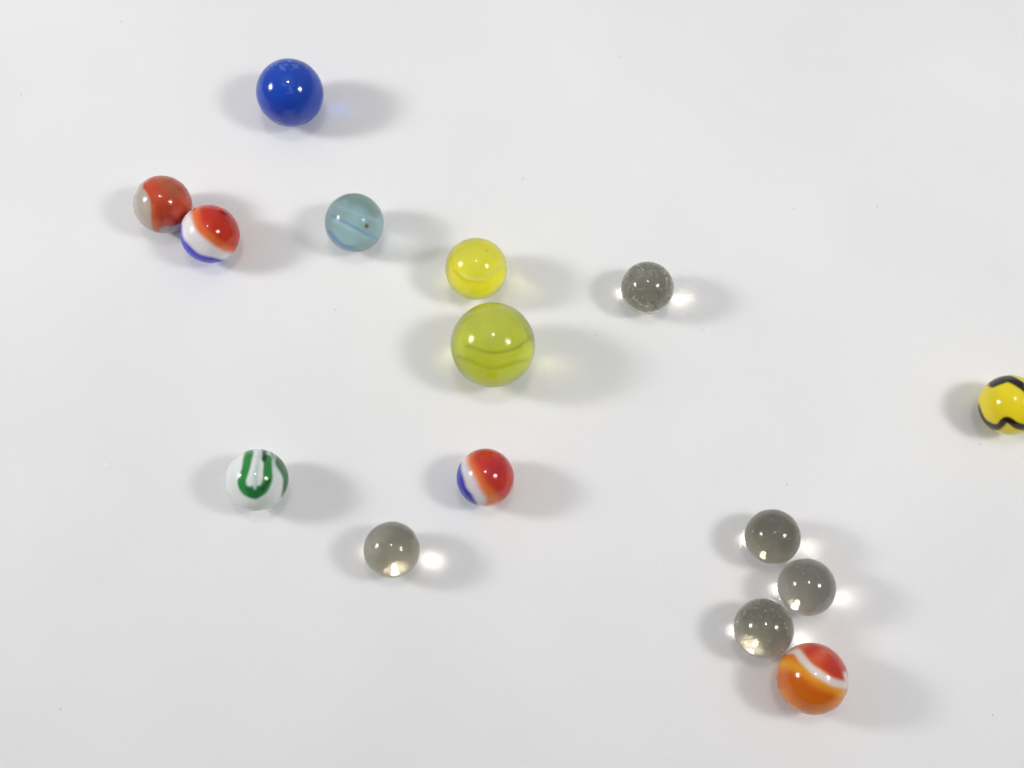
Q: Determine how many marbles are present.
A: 15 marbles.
